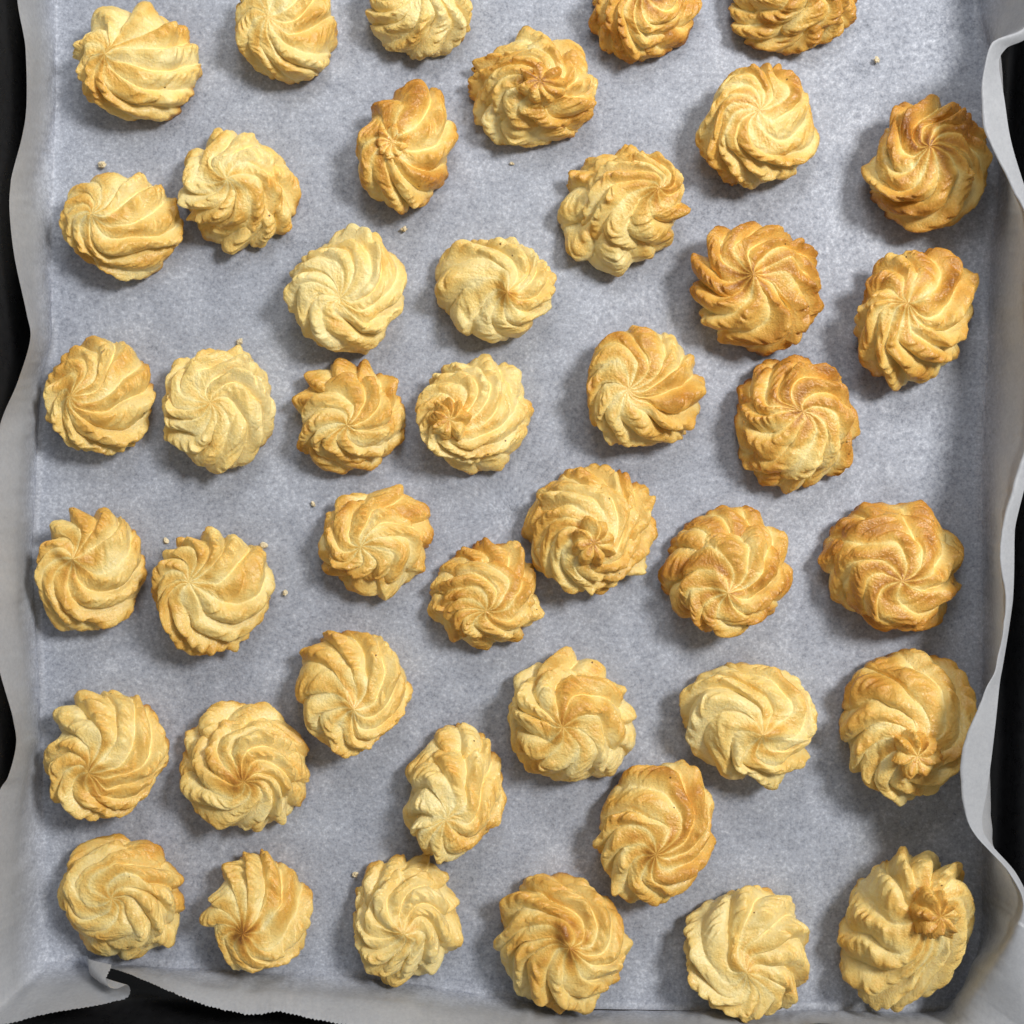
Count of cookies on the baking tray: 43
